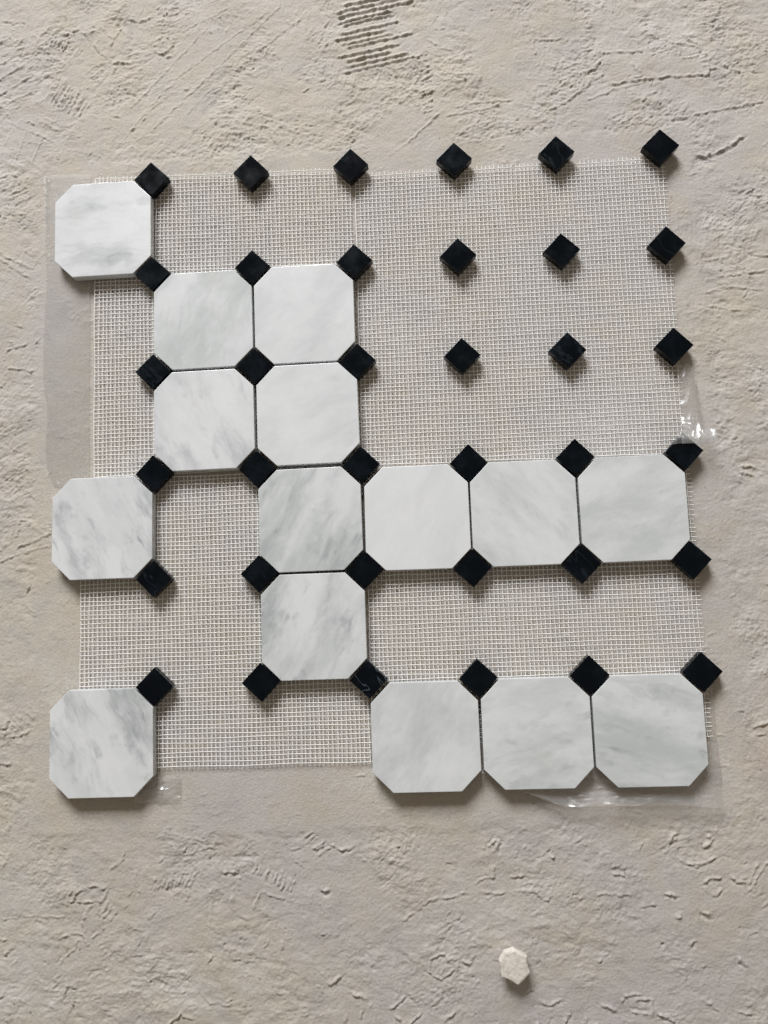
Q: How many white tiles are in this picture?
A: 15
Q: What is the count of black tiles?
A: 36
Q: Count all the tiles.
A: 51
